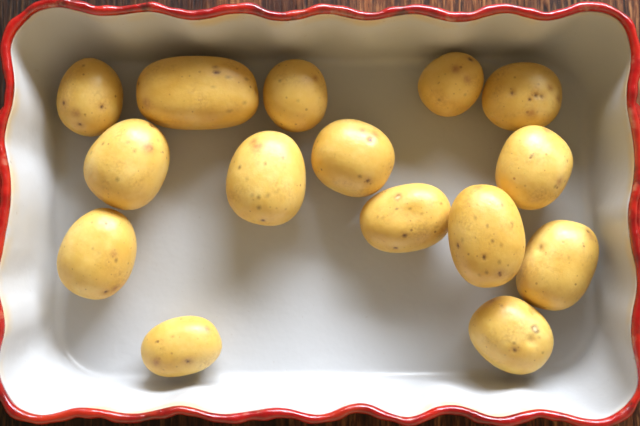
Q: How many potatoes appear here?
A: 15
